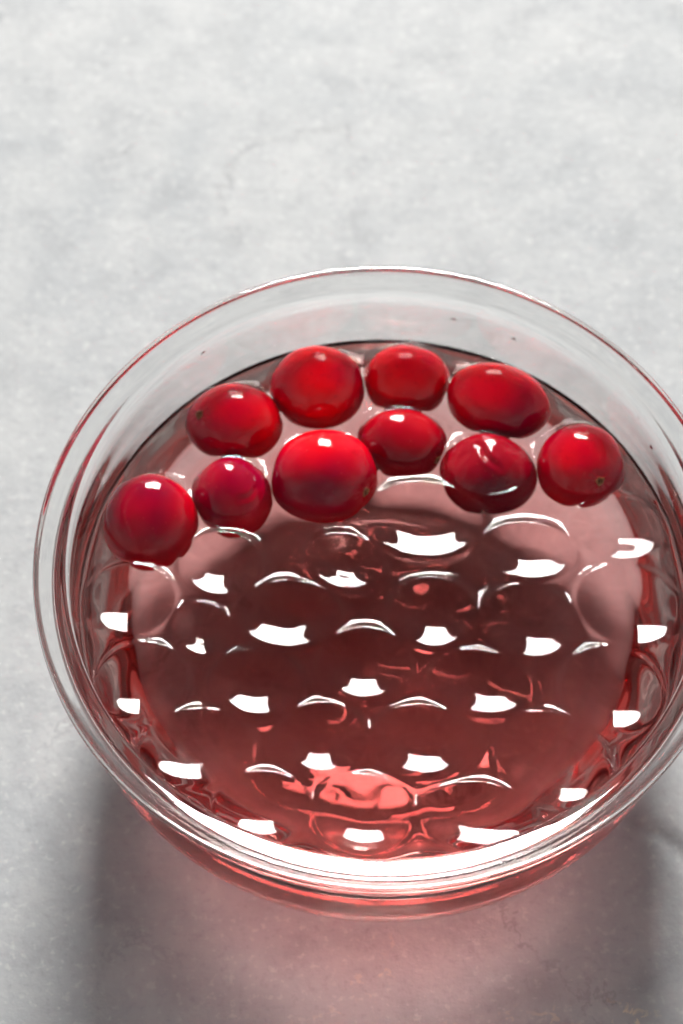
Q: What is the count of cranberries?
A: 10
